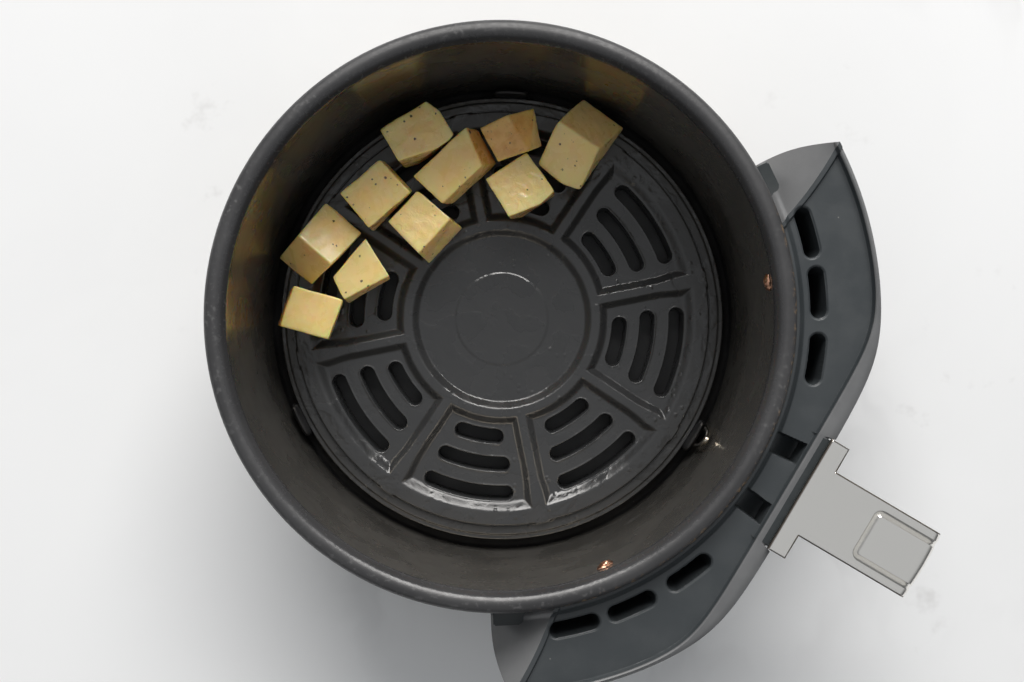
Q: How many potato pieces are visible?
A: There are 10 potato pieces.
